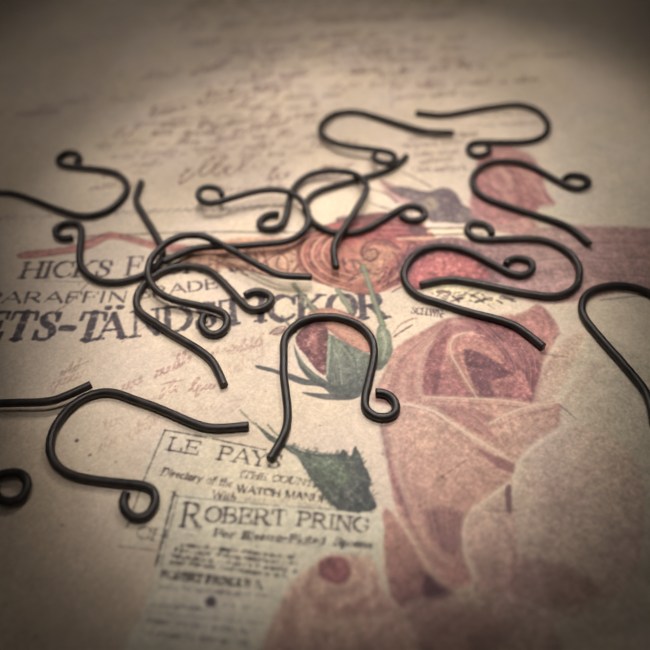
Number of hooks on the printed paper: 16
